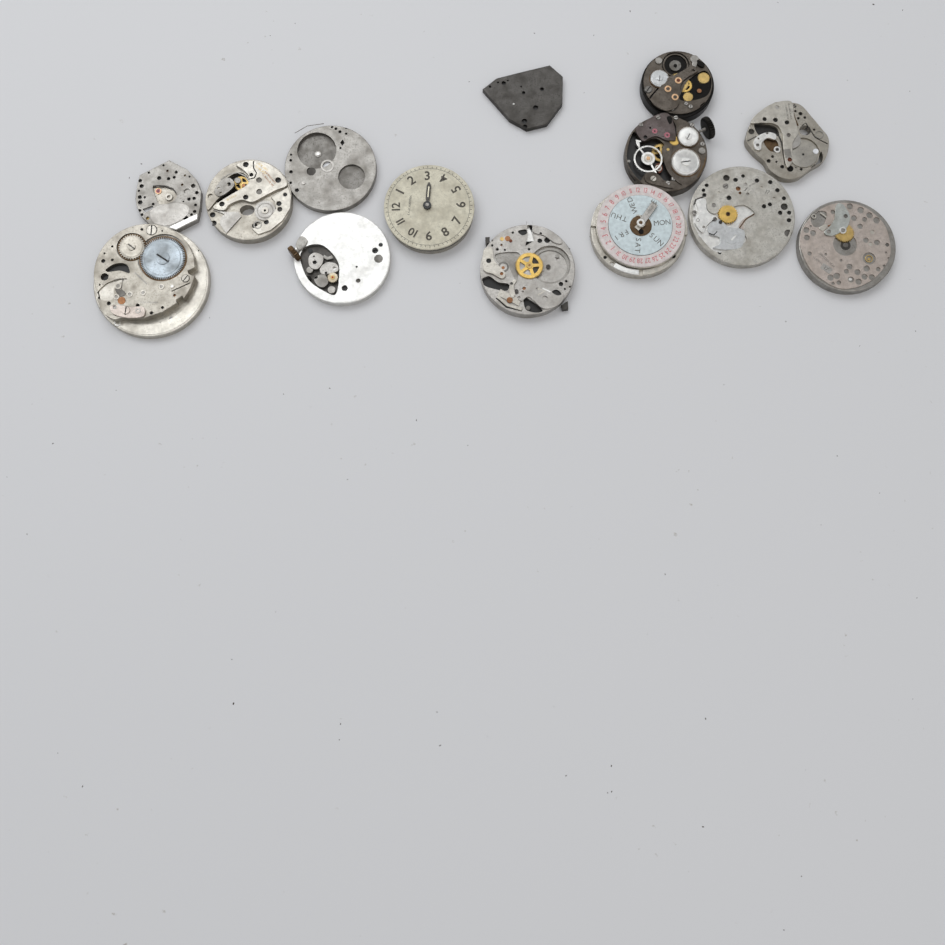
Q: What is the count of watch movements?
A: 14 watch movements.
